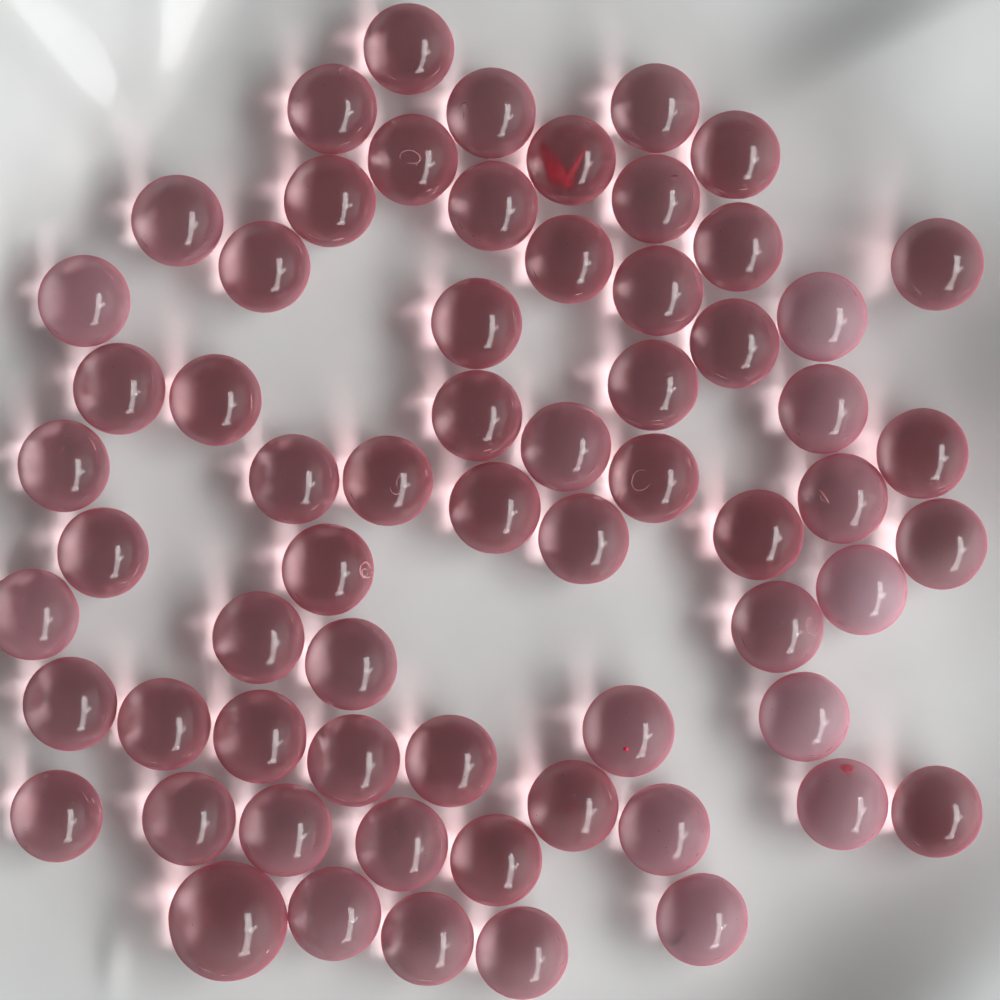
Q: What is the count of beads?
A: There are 64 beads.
